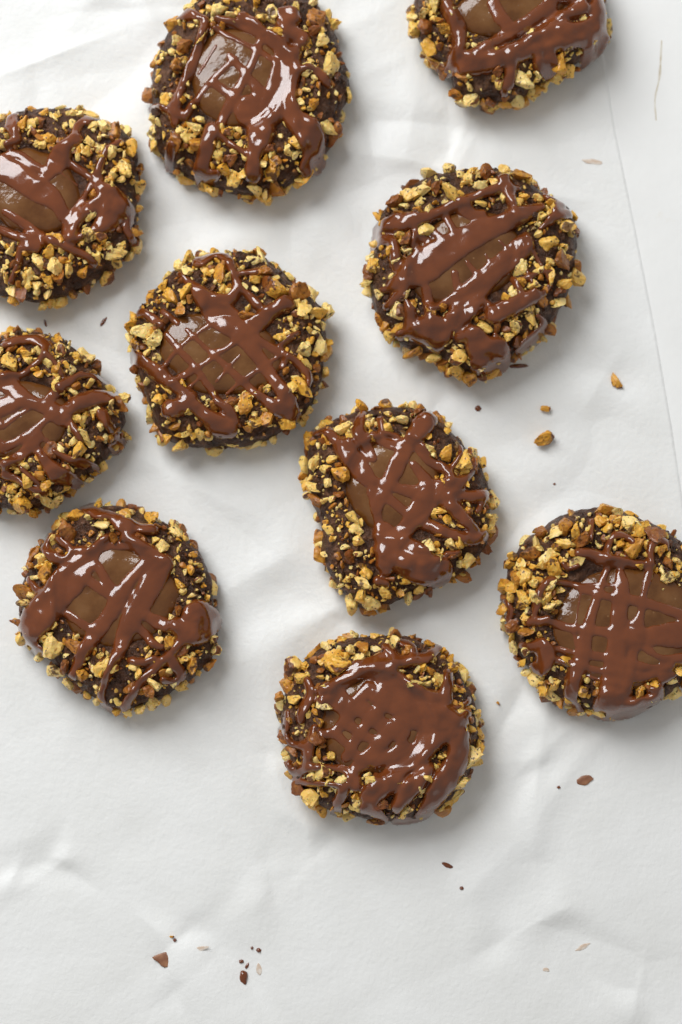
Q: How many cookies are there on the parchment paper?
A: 10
